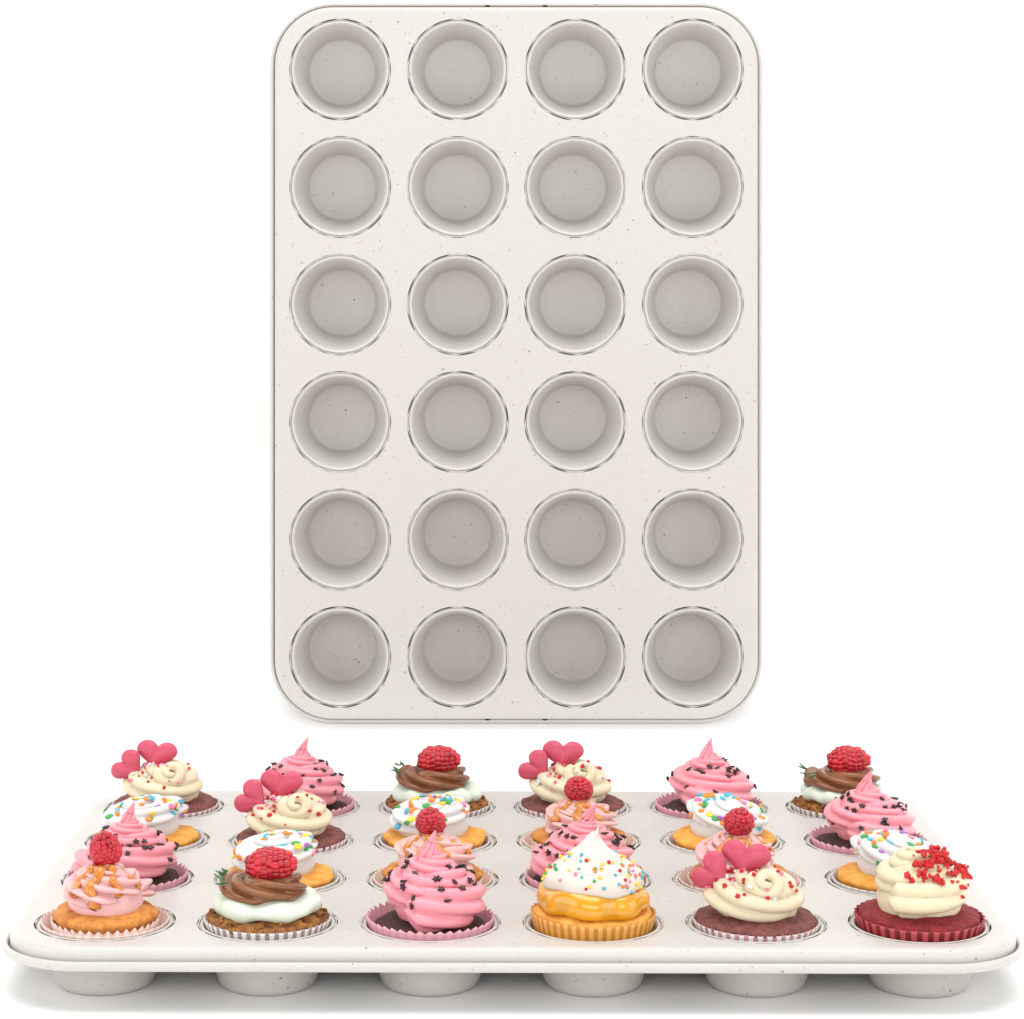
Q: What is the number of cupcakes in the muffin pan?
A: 24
